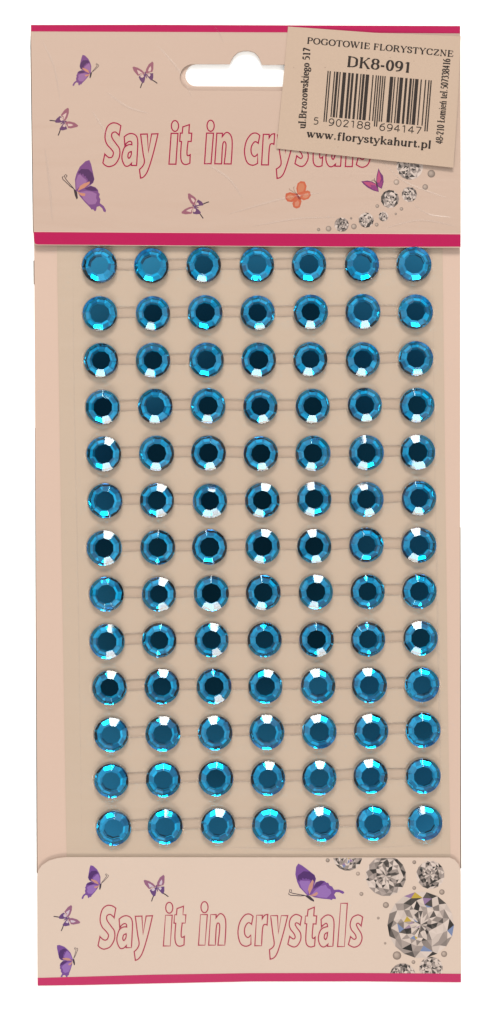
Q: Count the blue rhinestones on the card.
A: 91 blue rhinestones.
